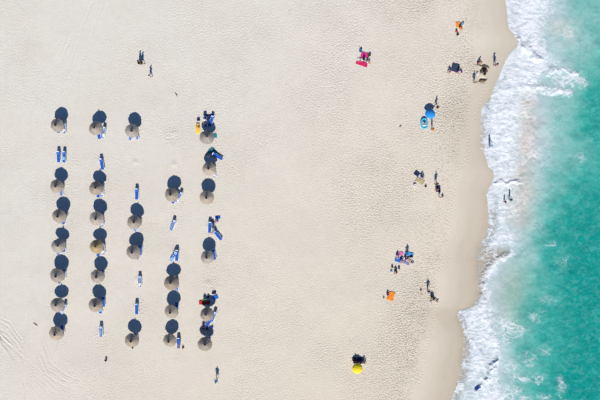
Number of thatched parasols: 27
